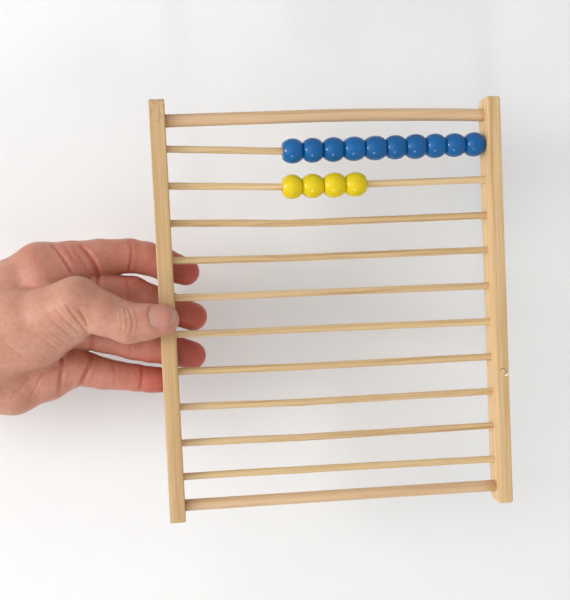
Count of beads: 14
